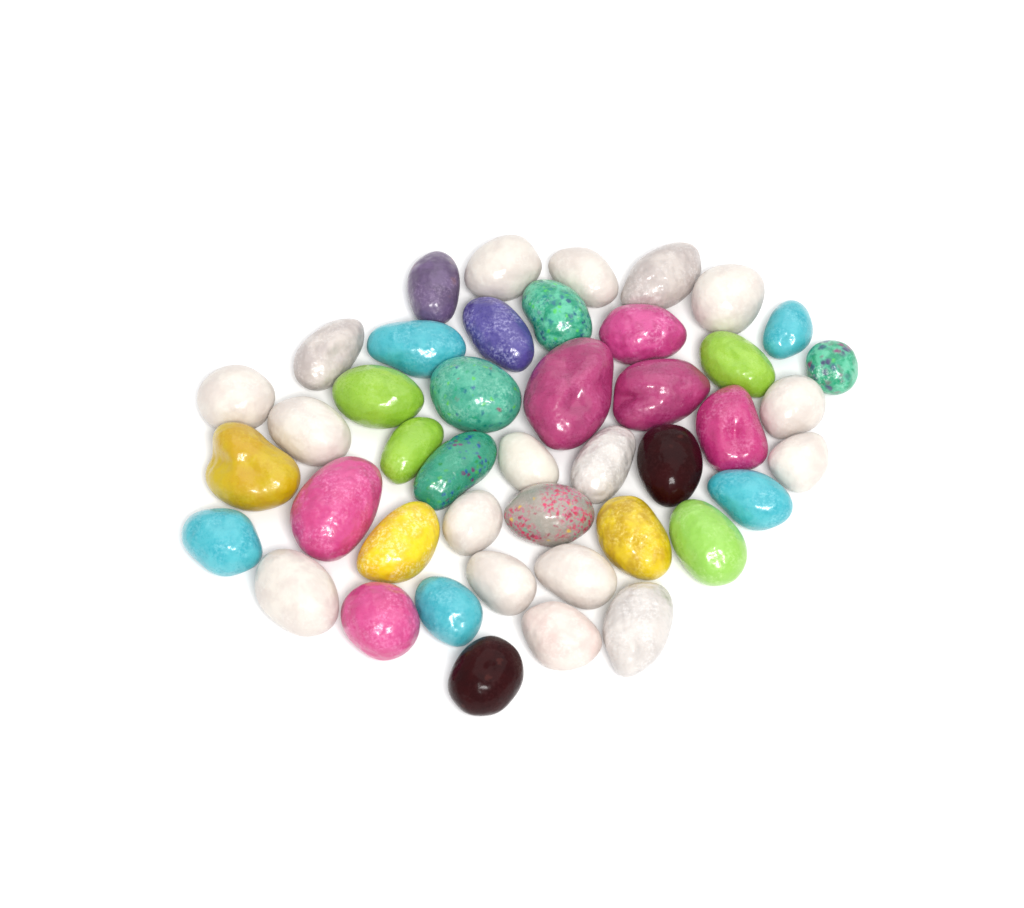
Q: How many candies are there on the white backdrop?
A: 44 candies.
